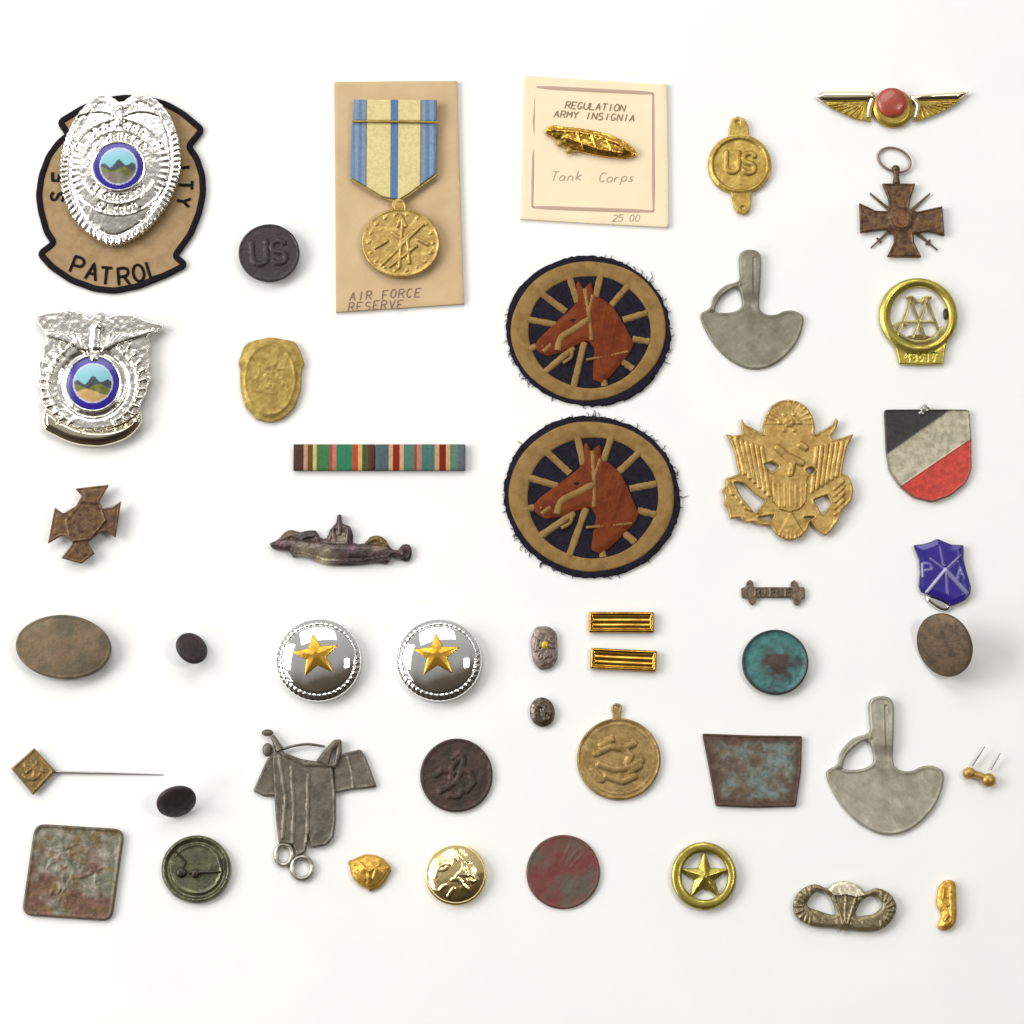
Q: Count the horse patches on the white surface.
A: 2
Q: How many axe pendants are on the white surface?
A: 2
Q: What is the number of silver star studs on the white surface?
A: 2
